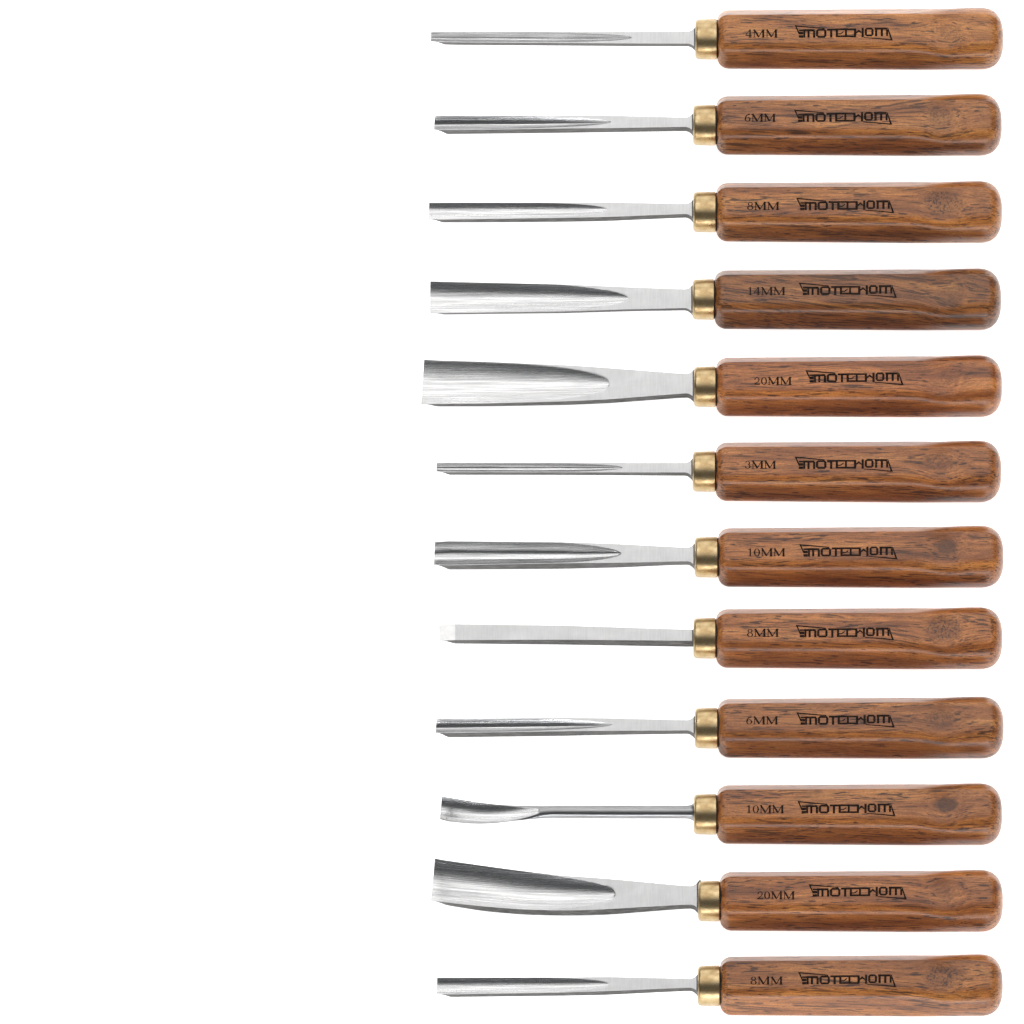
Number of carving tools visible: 12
